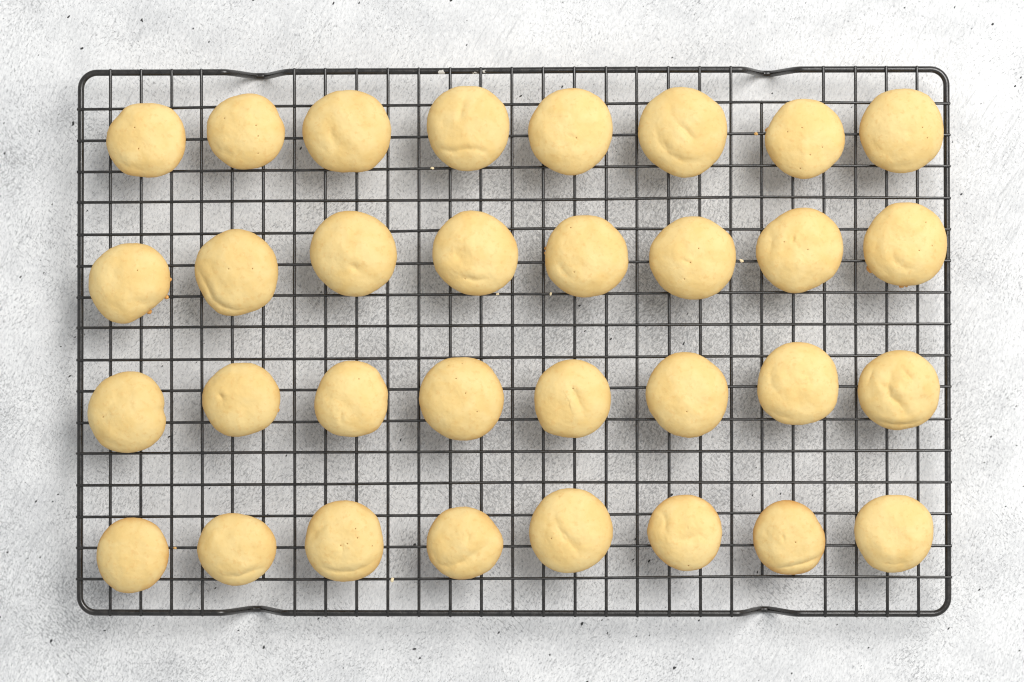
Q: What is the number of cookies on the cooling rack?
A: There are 32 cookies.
